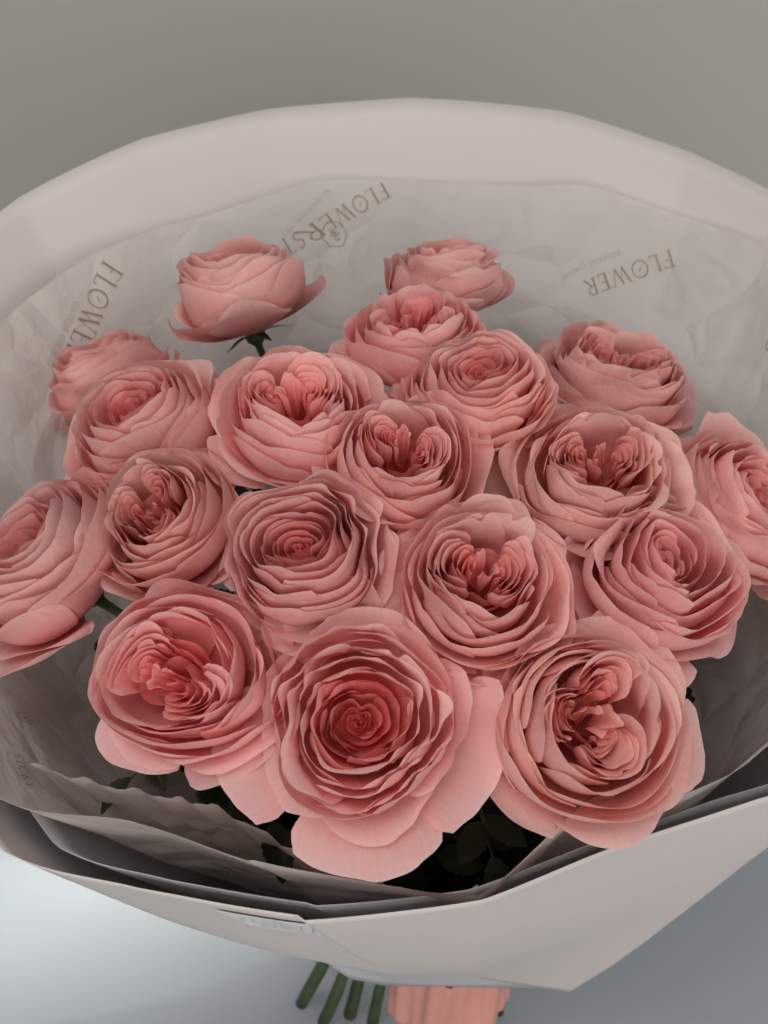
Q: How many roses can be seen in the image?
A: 19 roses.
